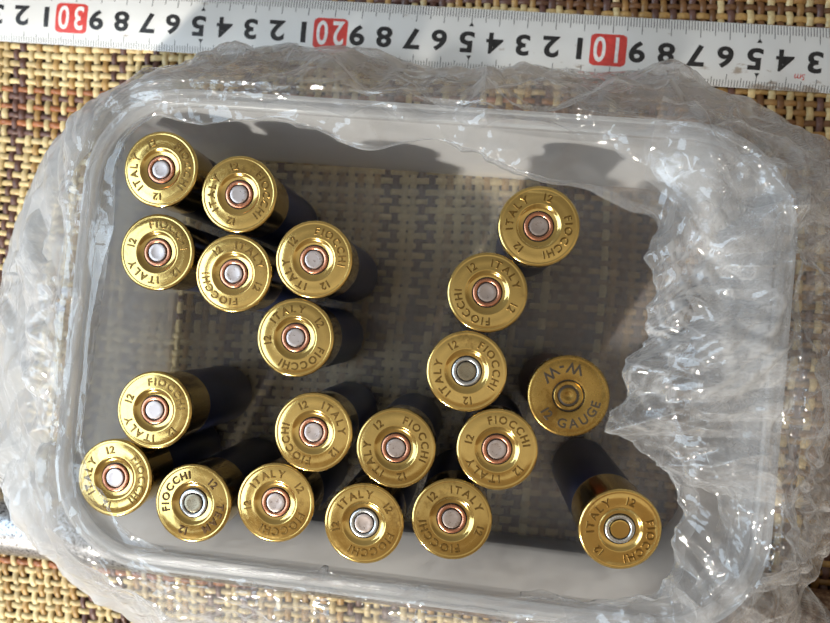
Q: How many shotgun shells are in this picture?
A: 20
